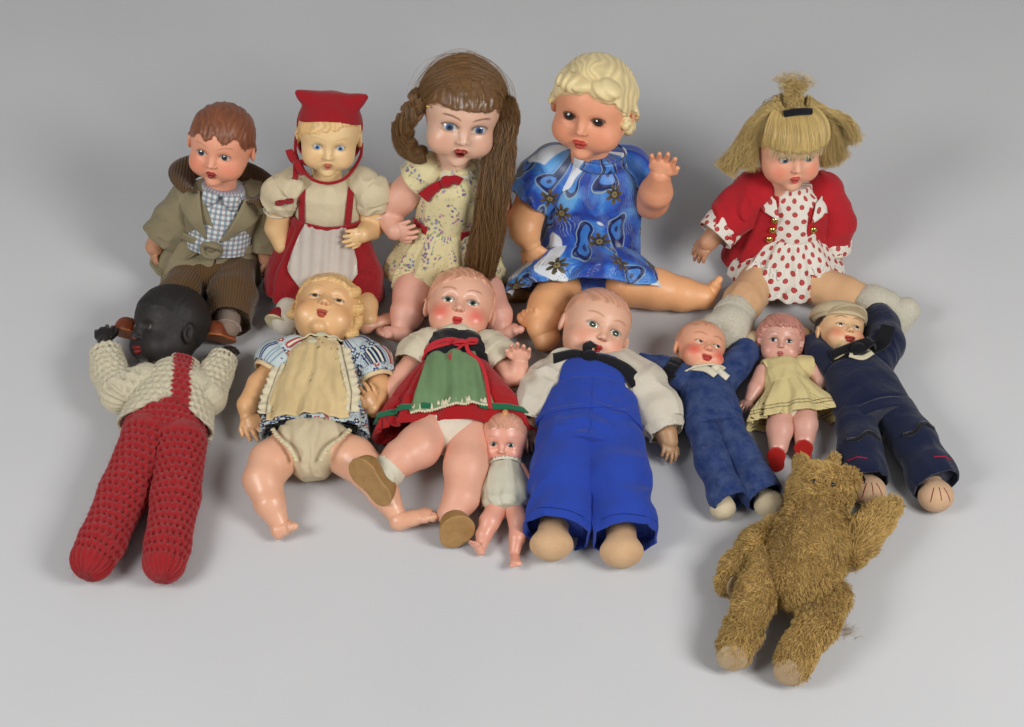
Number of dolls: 13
